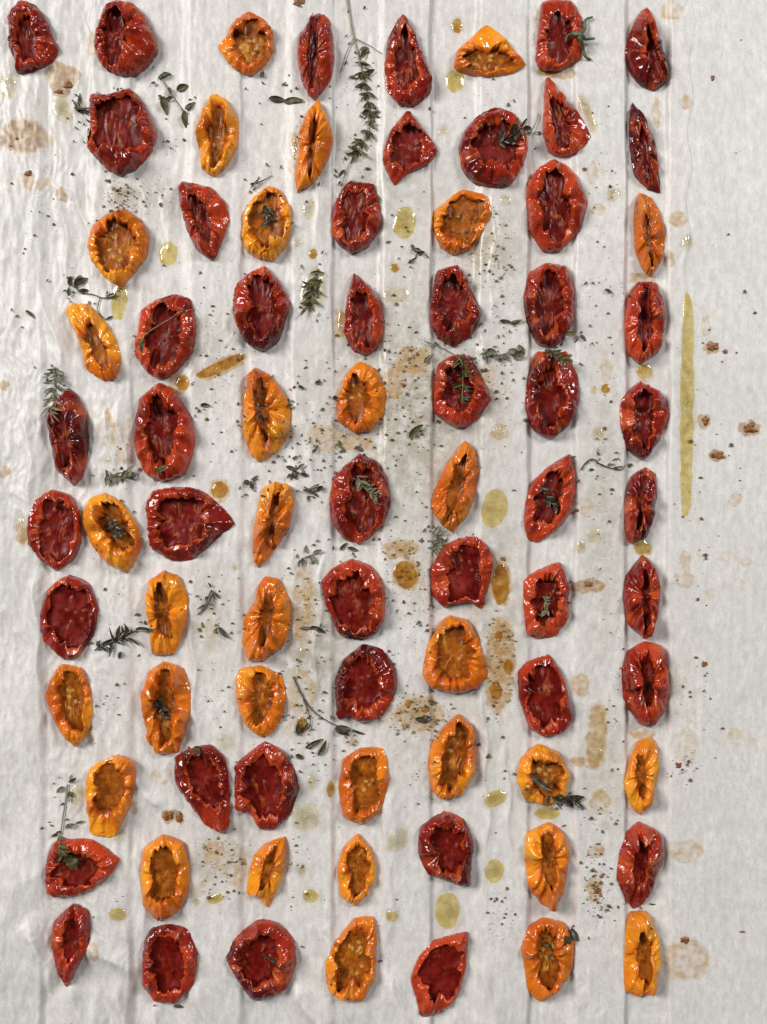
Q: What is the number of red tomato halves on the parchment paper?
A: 47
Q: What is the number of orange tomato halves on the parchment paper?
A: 32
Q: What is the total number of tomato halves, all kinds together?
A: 79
